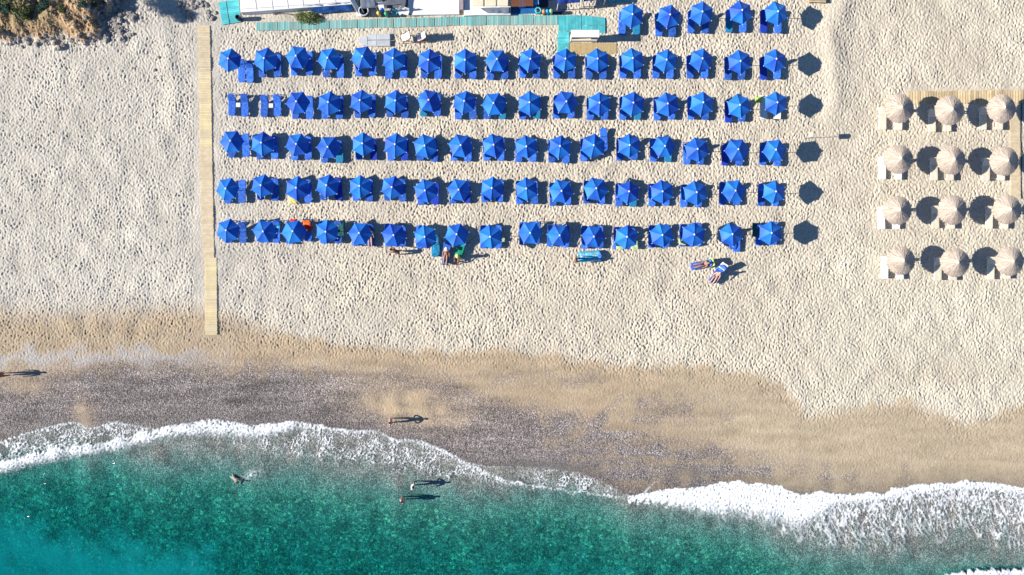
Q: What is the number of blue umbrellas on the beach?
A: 88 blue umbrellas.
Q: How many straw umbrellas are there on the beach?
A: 12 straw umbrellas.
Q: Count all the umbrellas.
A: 100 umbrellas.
